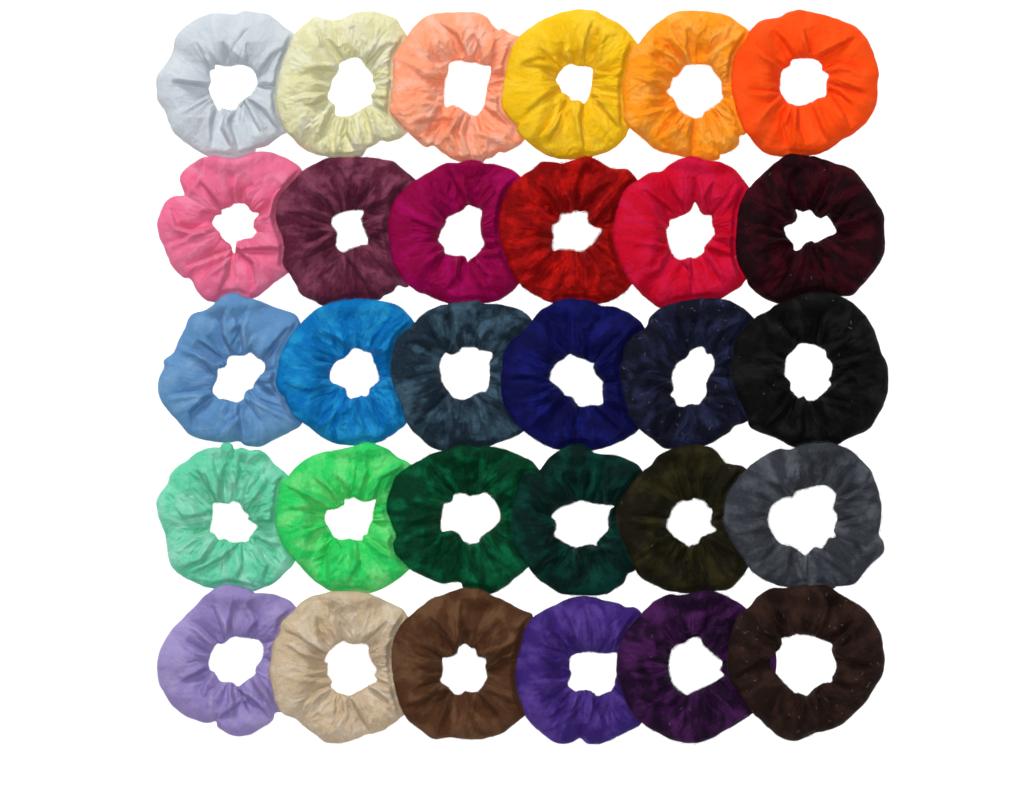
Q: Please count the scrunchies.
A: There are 30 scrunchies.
